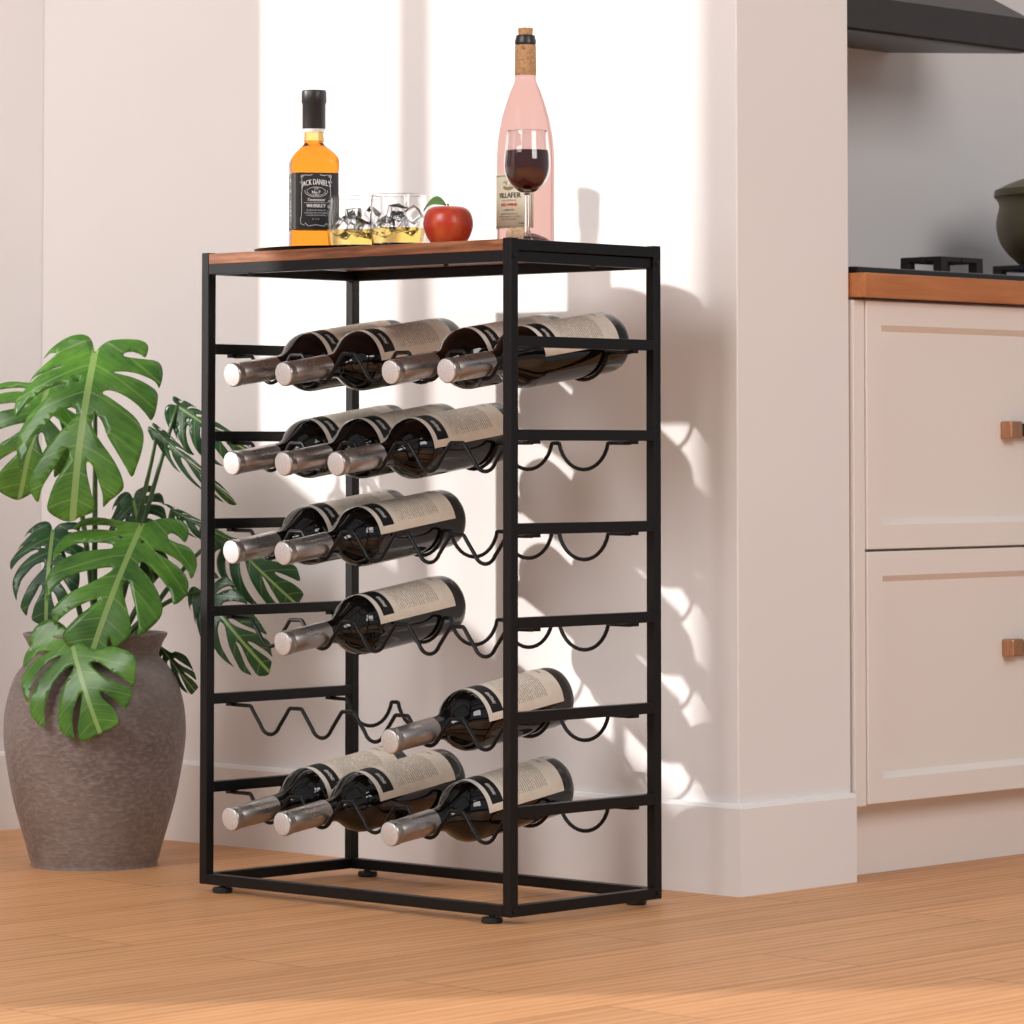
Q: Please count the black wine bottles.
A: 14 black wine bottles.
